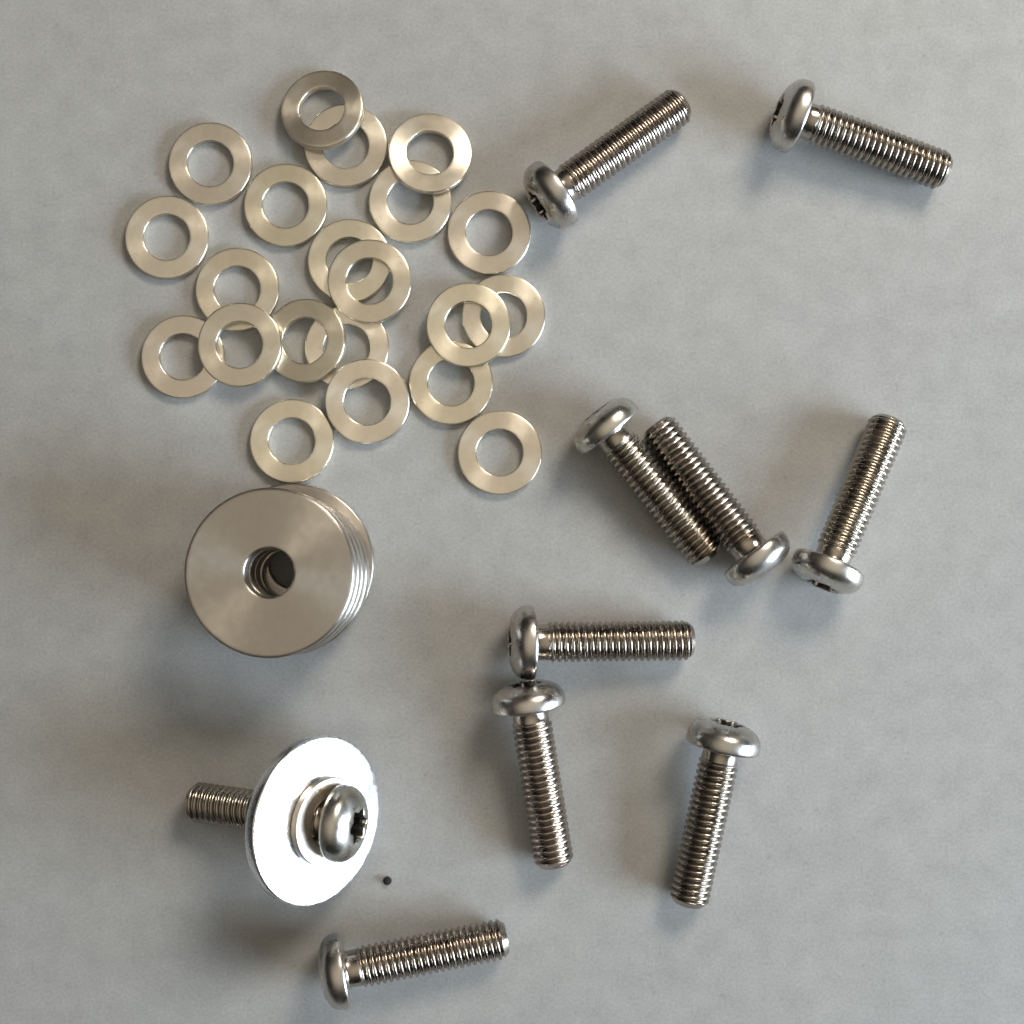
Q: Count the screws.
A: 10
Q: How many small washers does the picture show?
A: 22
